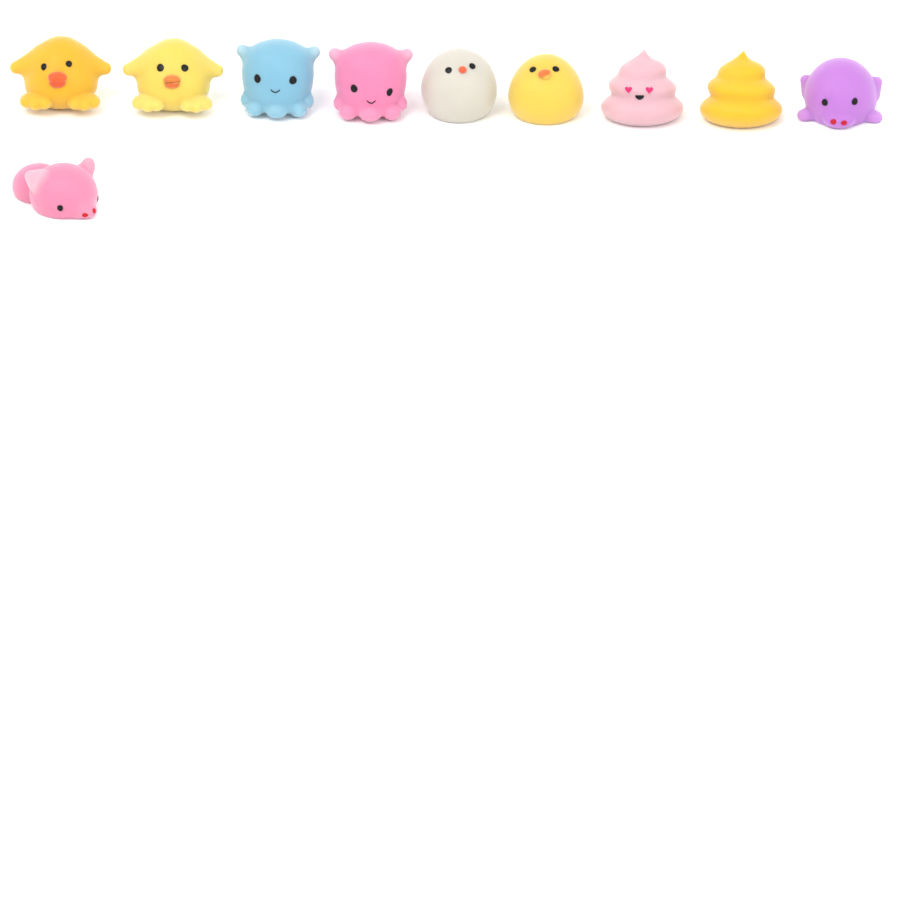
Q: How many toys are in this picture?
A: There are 10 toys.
